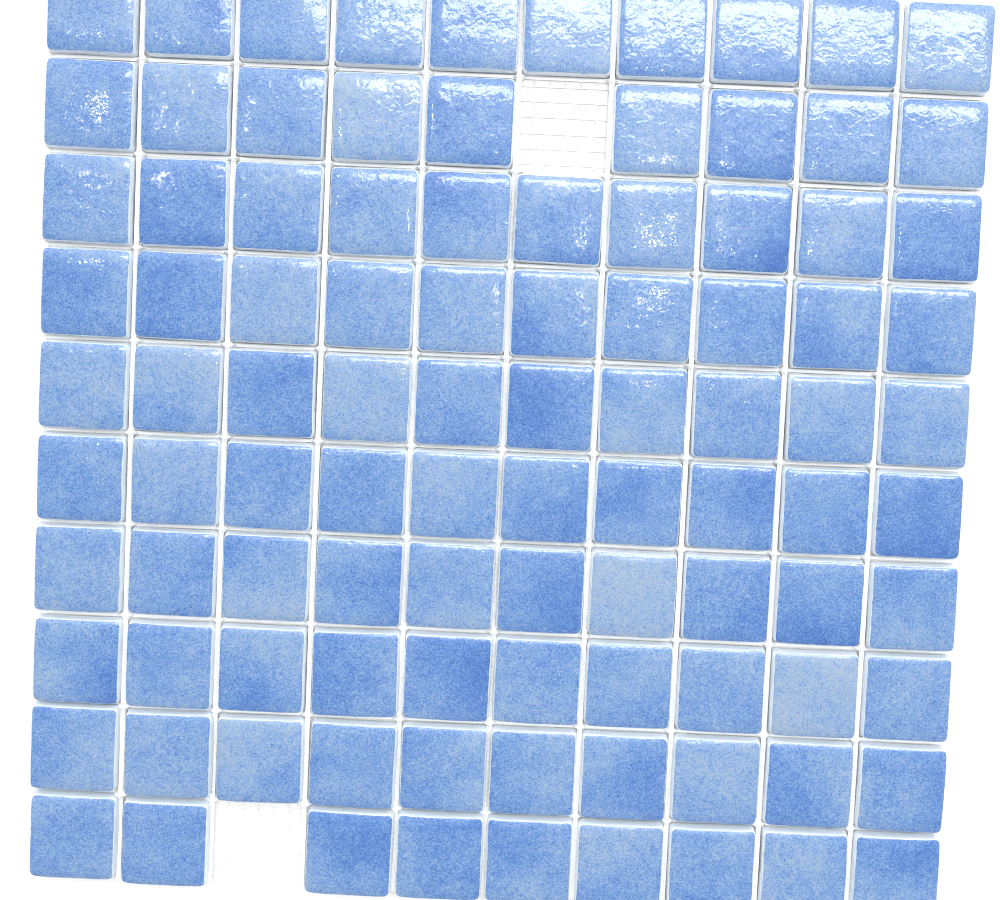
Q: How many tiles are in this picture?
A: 98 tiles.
